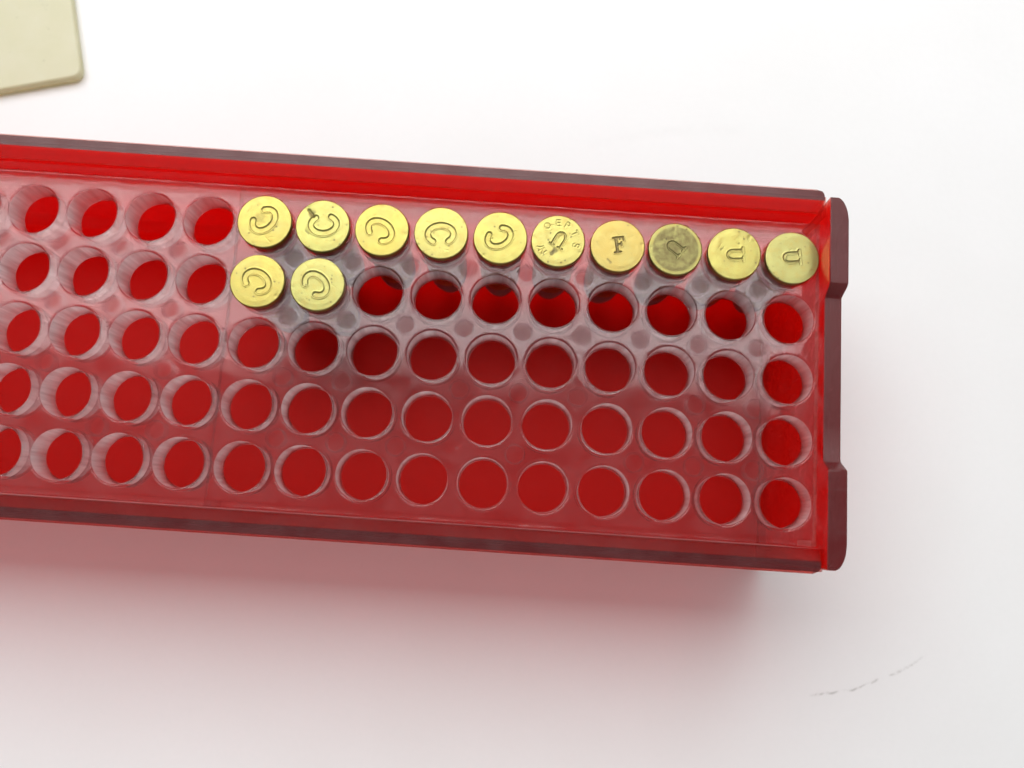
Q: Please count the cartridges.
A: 12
